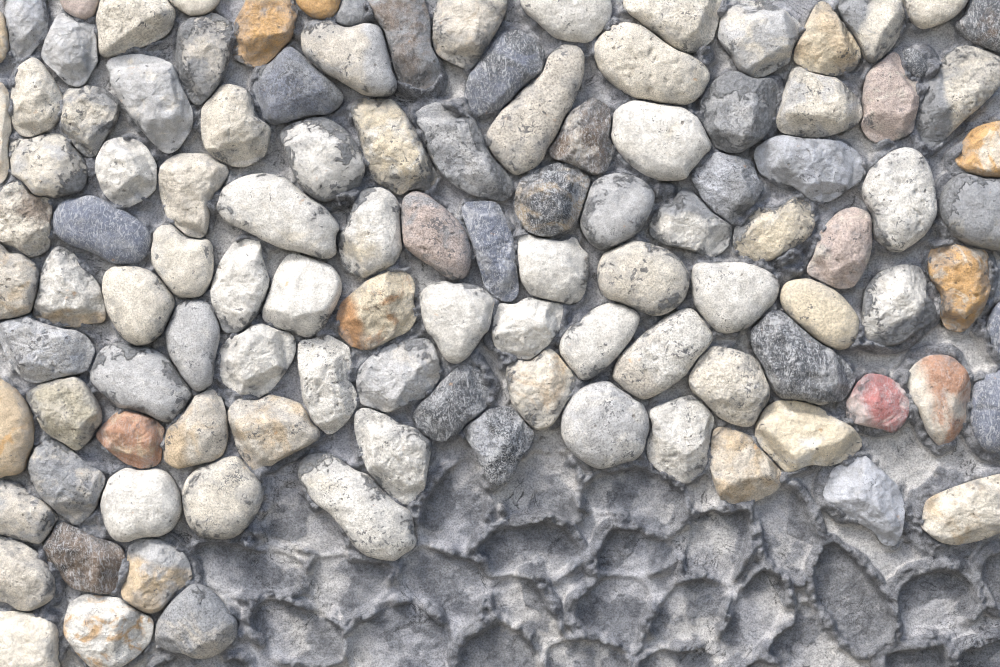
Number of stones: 113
